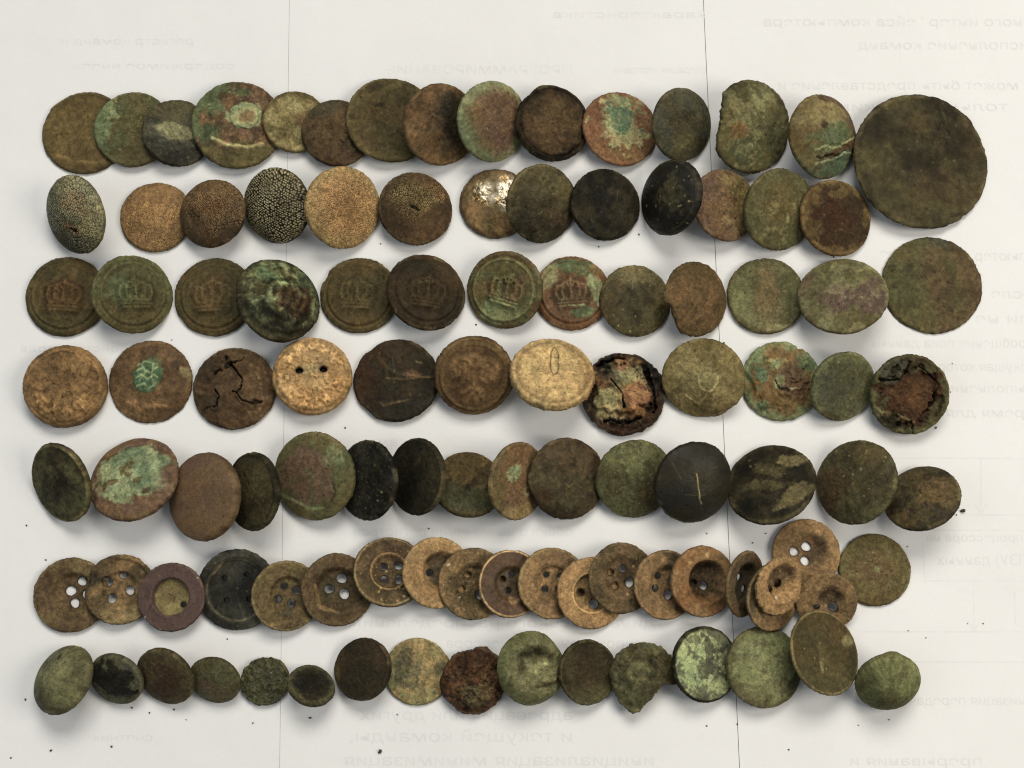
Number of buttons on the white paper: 105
